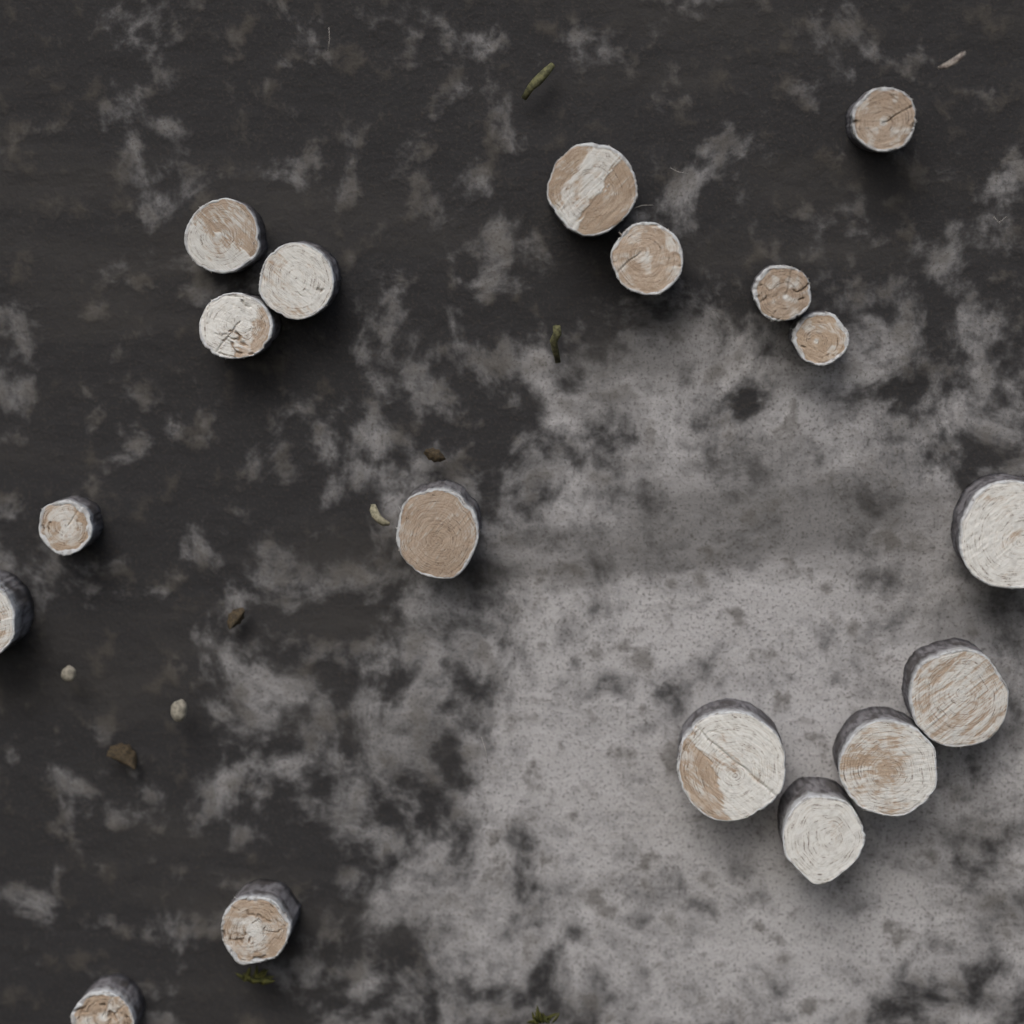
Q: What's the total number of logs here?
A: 18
